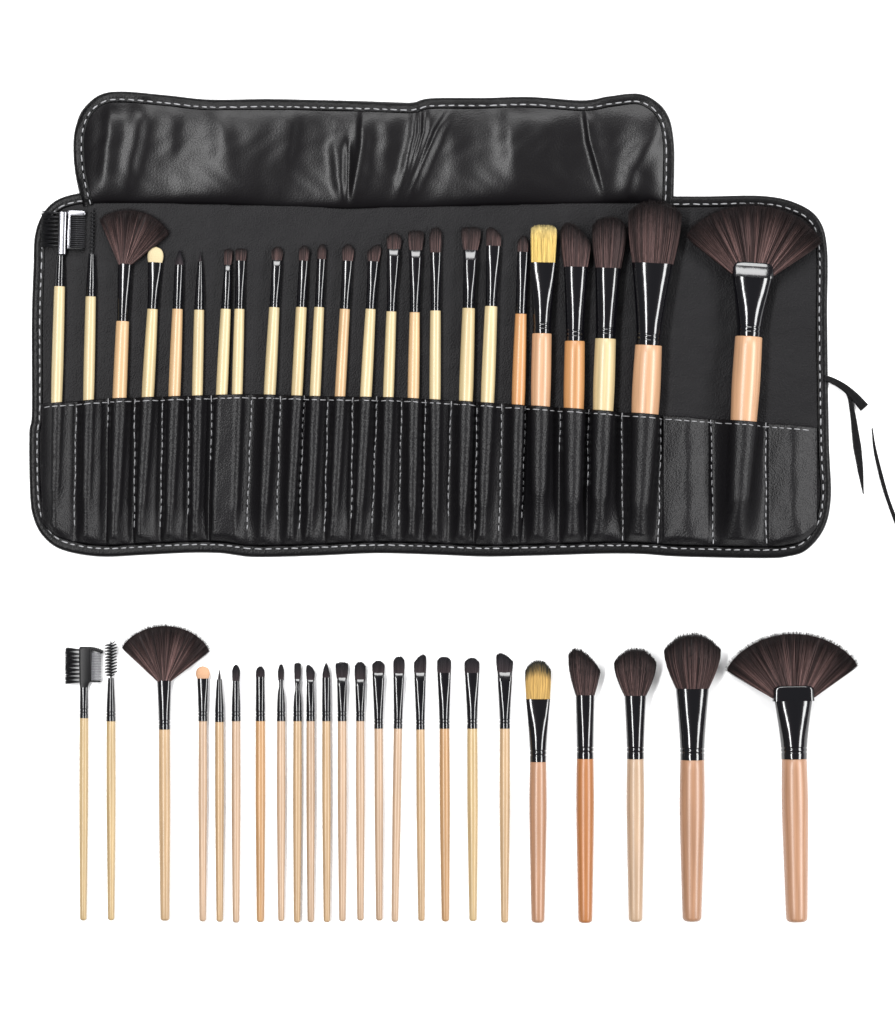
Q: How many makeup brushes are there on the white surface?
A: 48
